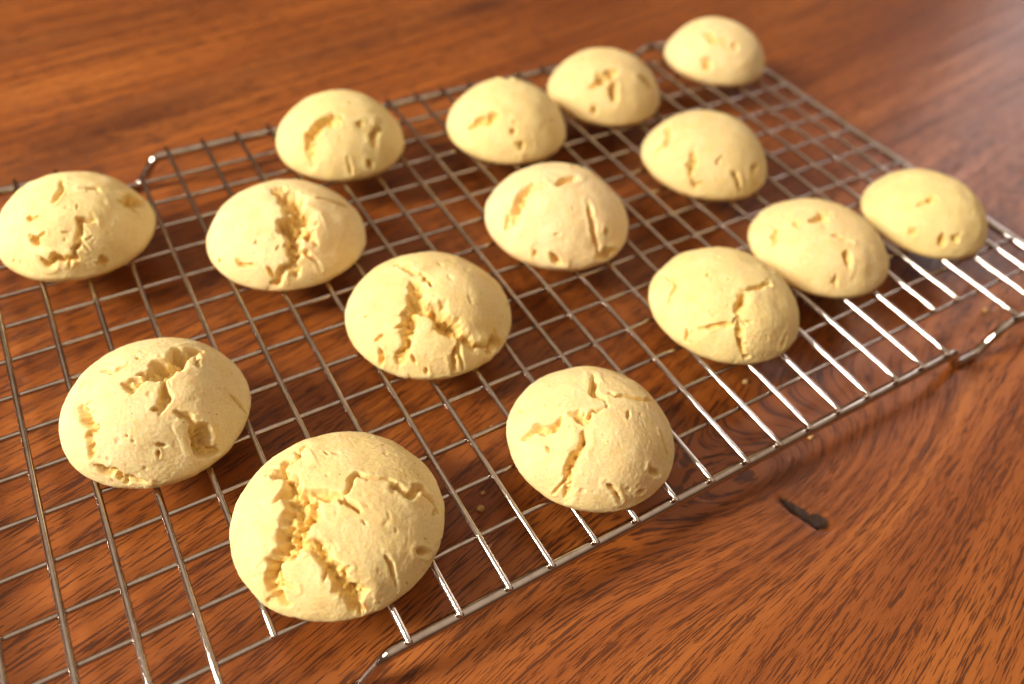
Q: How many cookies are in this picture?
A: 15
